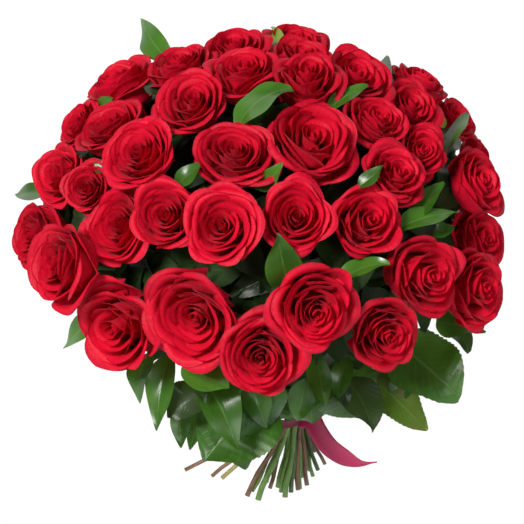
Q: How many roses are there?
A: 39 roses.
